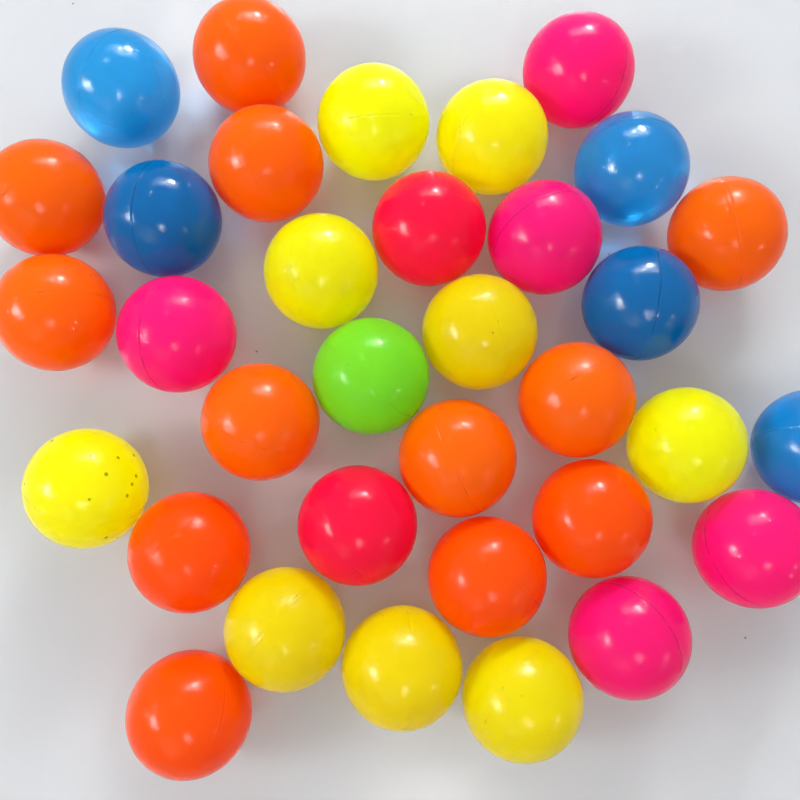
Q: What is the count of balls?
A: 34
